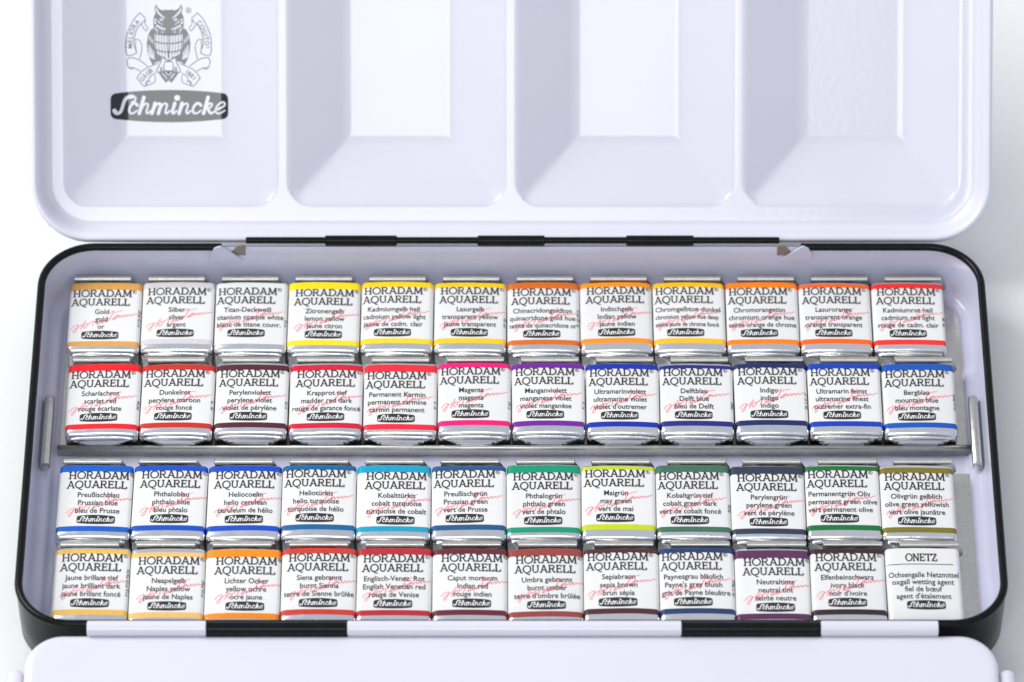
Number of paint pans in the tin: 48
